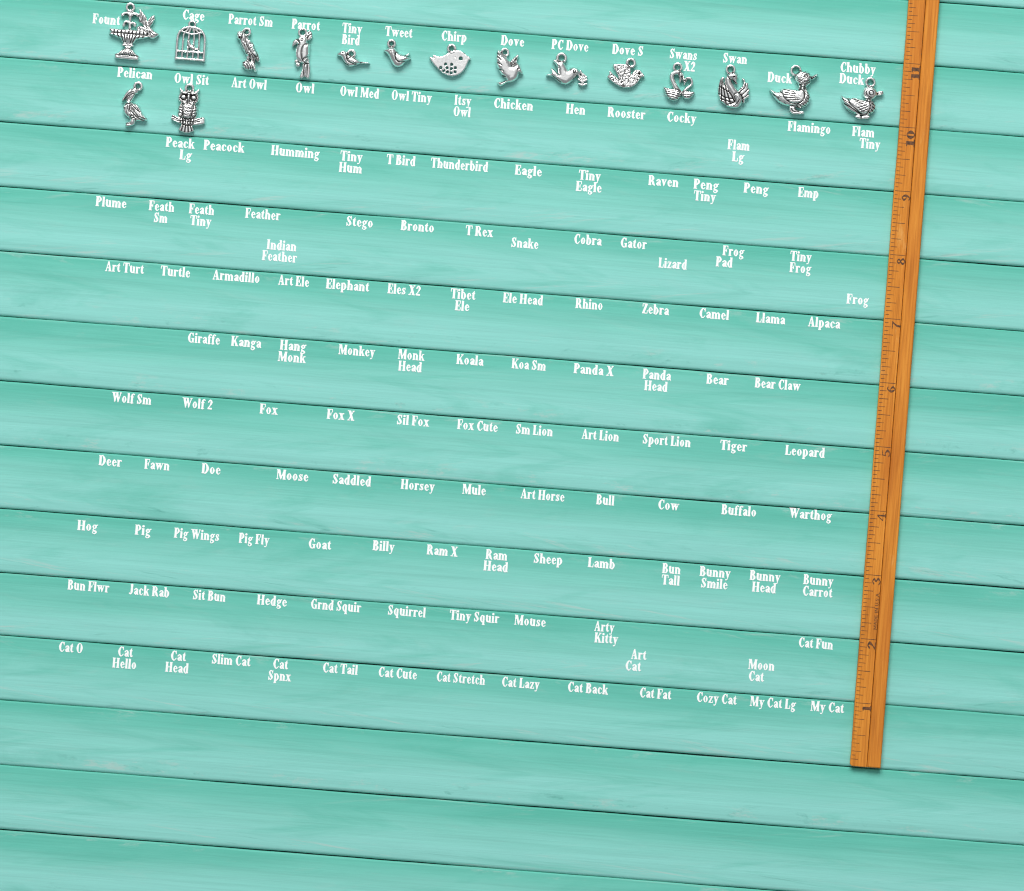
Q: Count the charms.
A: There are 16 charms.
